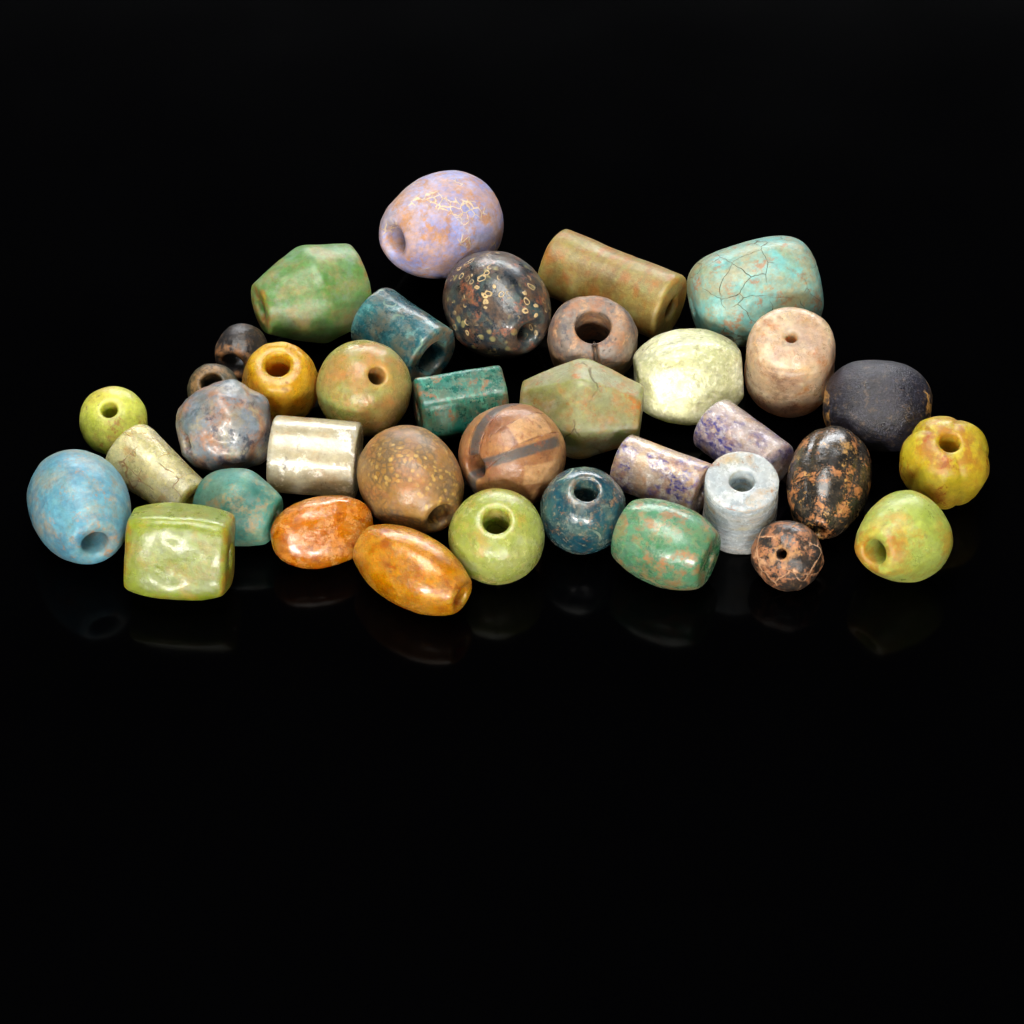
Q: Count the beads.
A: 37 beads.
